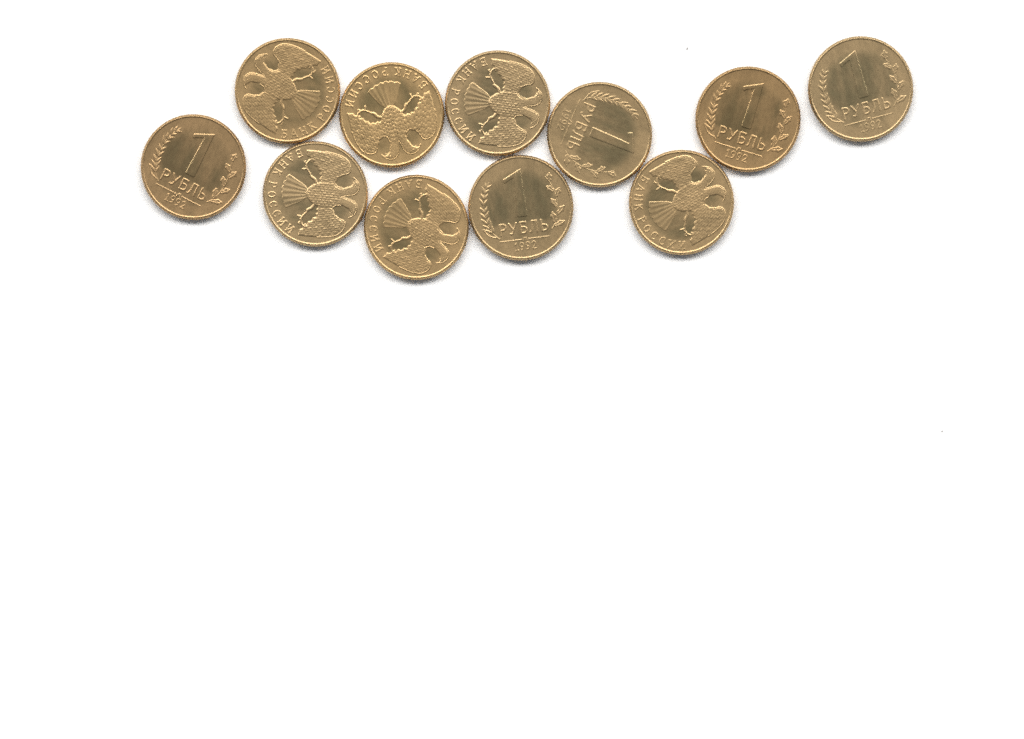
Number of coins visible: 11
